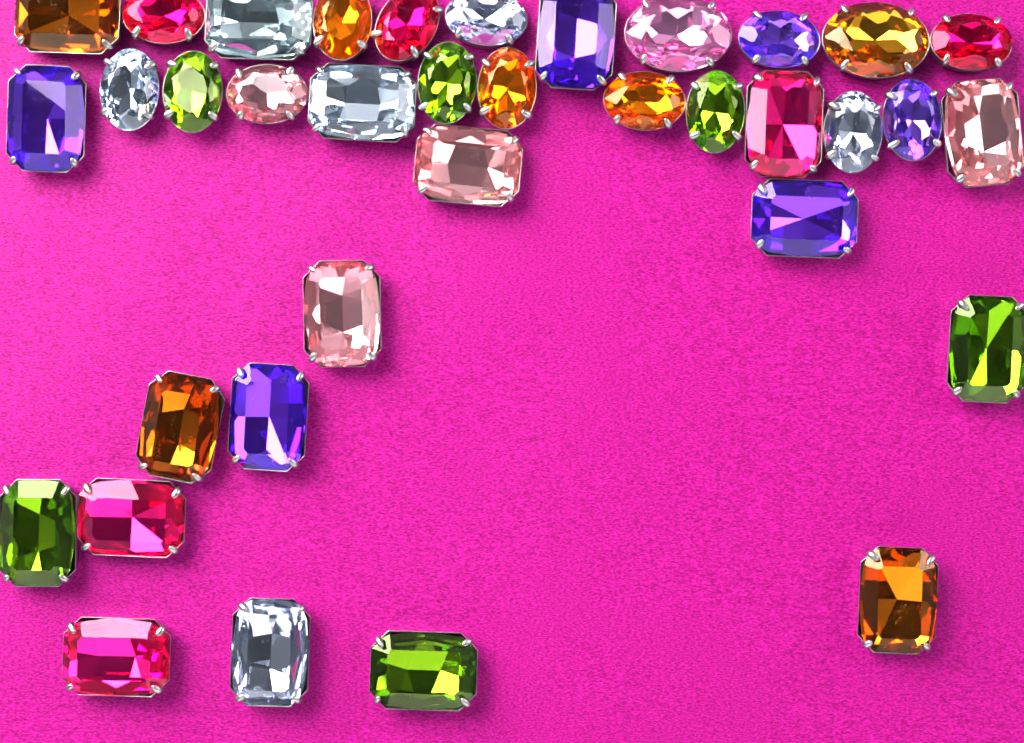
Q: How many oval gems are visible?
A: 17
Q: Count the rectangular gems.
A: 19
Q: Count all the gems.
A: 36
